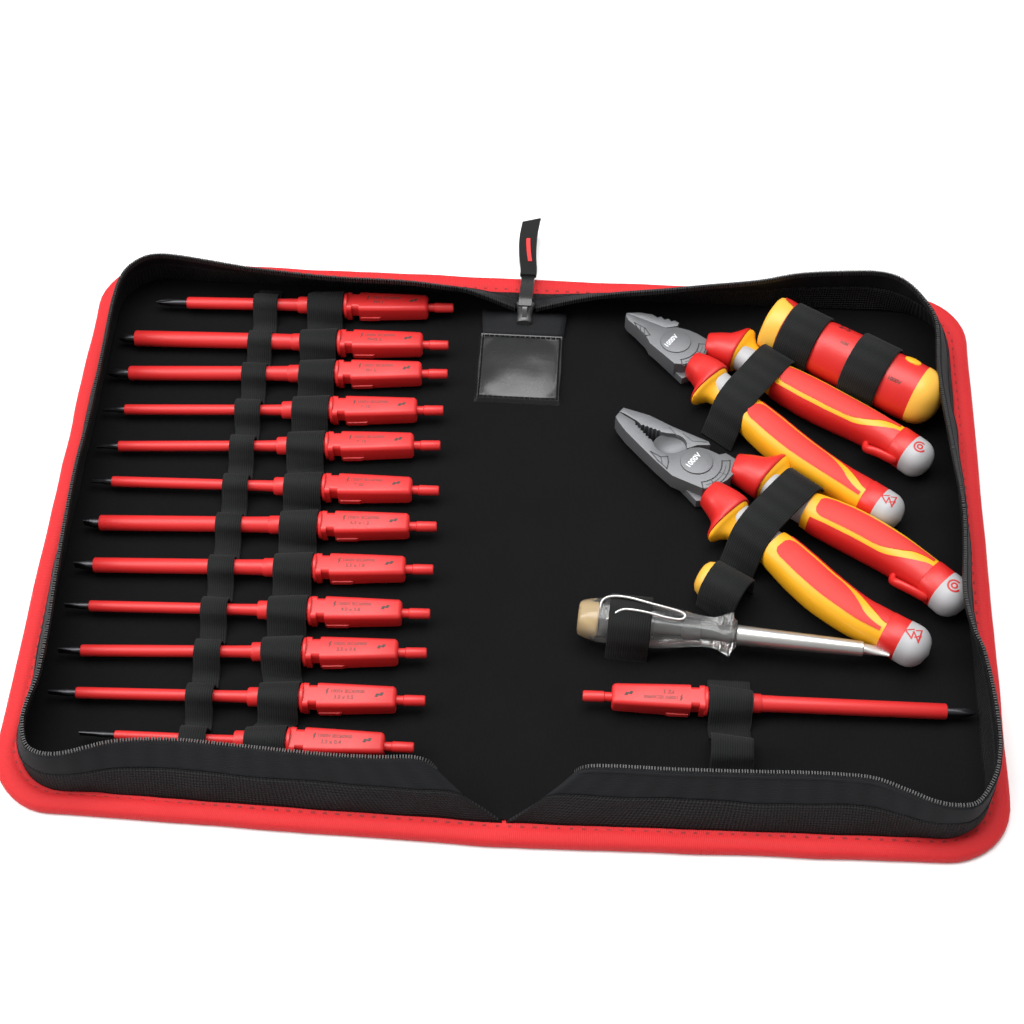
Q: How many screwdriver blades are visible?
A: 13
